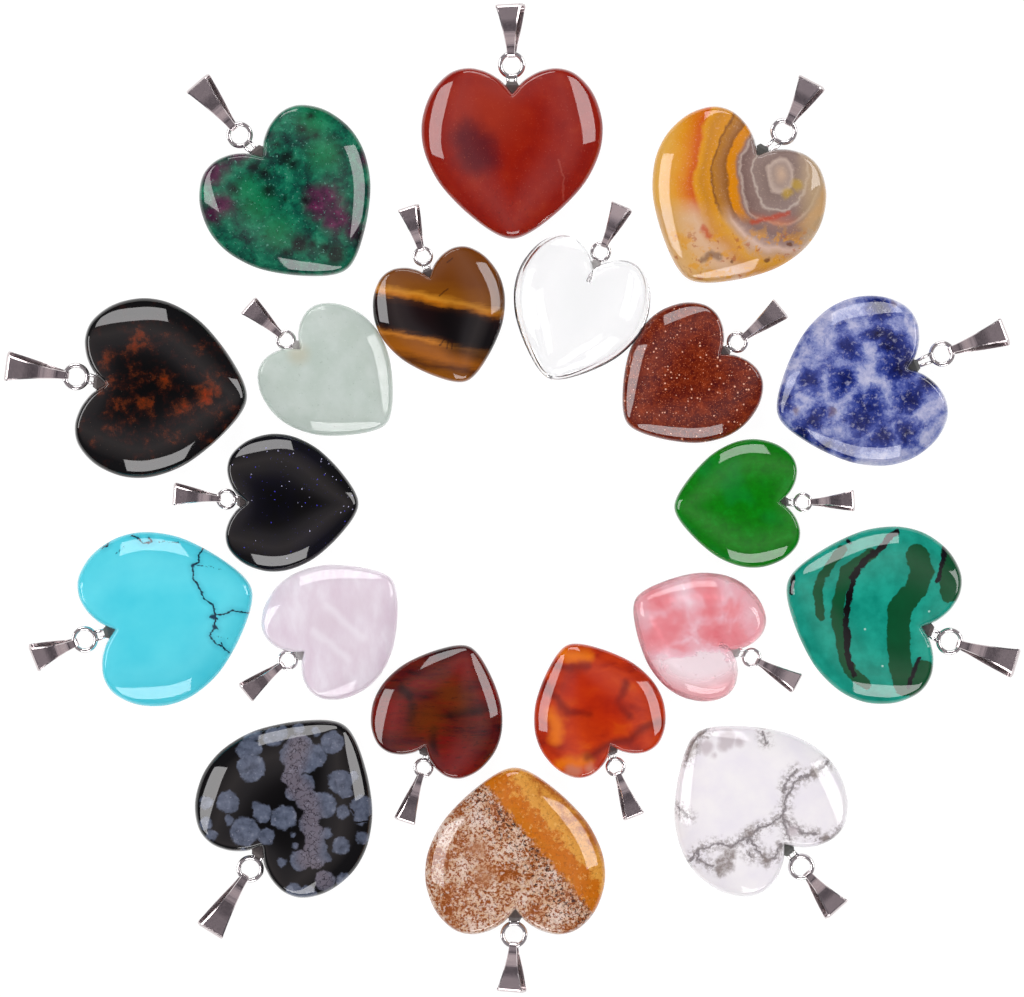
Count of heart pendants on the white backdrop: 20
